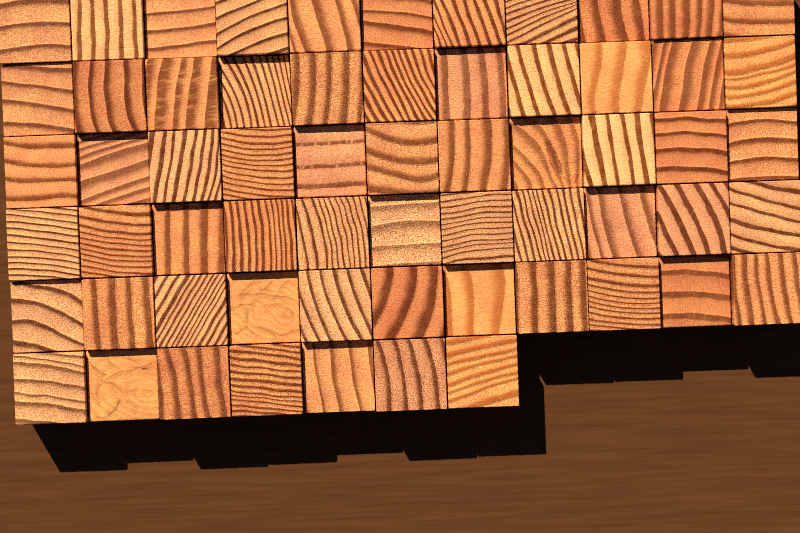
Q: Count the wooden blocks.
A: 62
